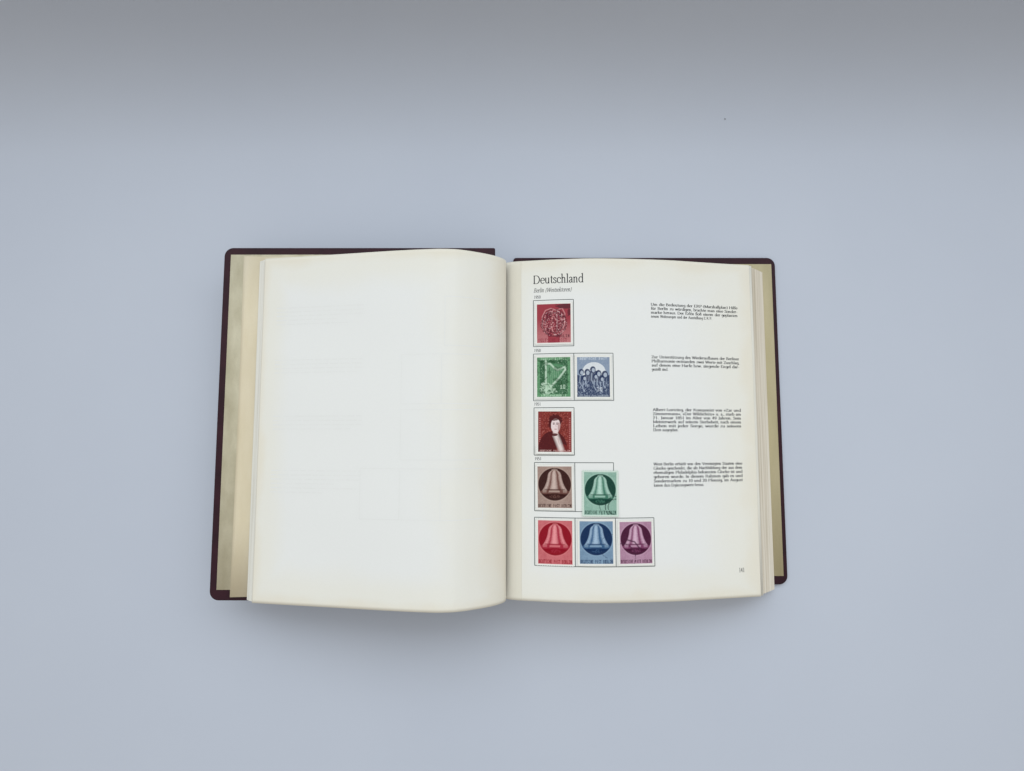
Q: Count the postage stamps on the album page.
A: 9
